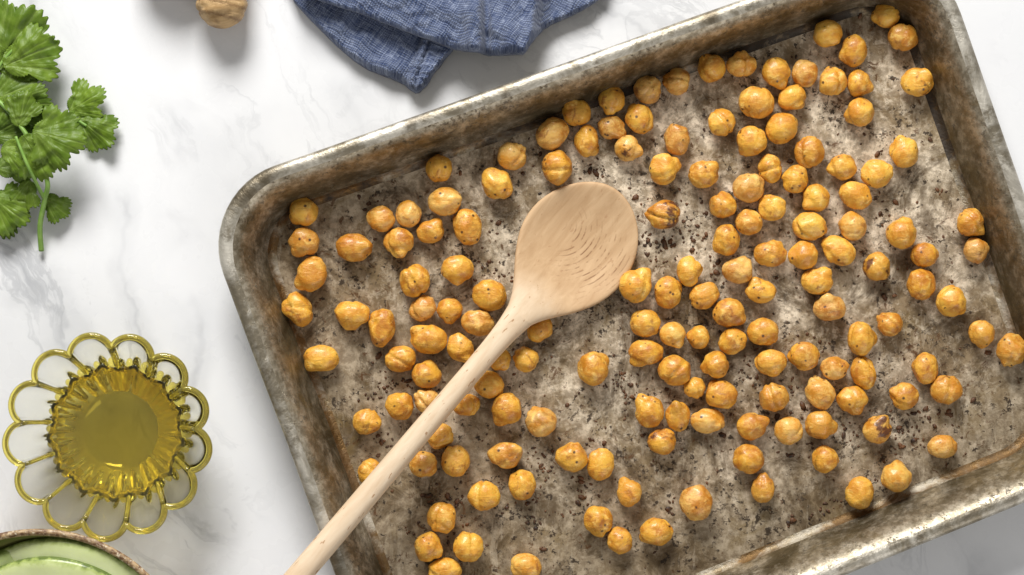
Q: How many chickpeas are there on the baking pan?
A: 160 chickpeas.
